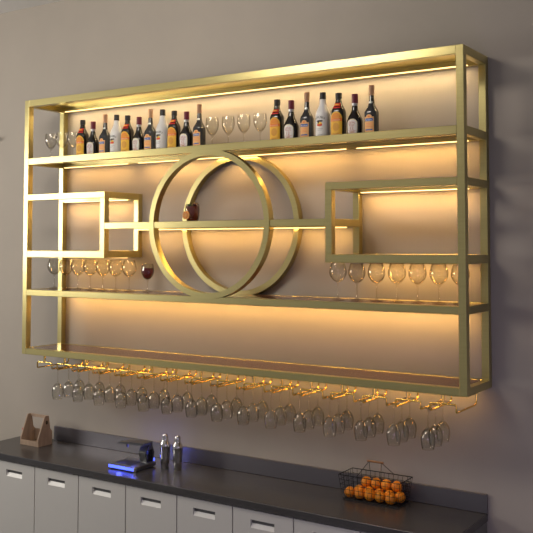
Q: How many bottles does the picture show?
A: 18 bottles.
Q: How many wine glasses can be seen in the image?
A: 67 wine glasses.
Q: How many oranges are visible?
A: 14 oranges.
